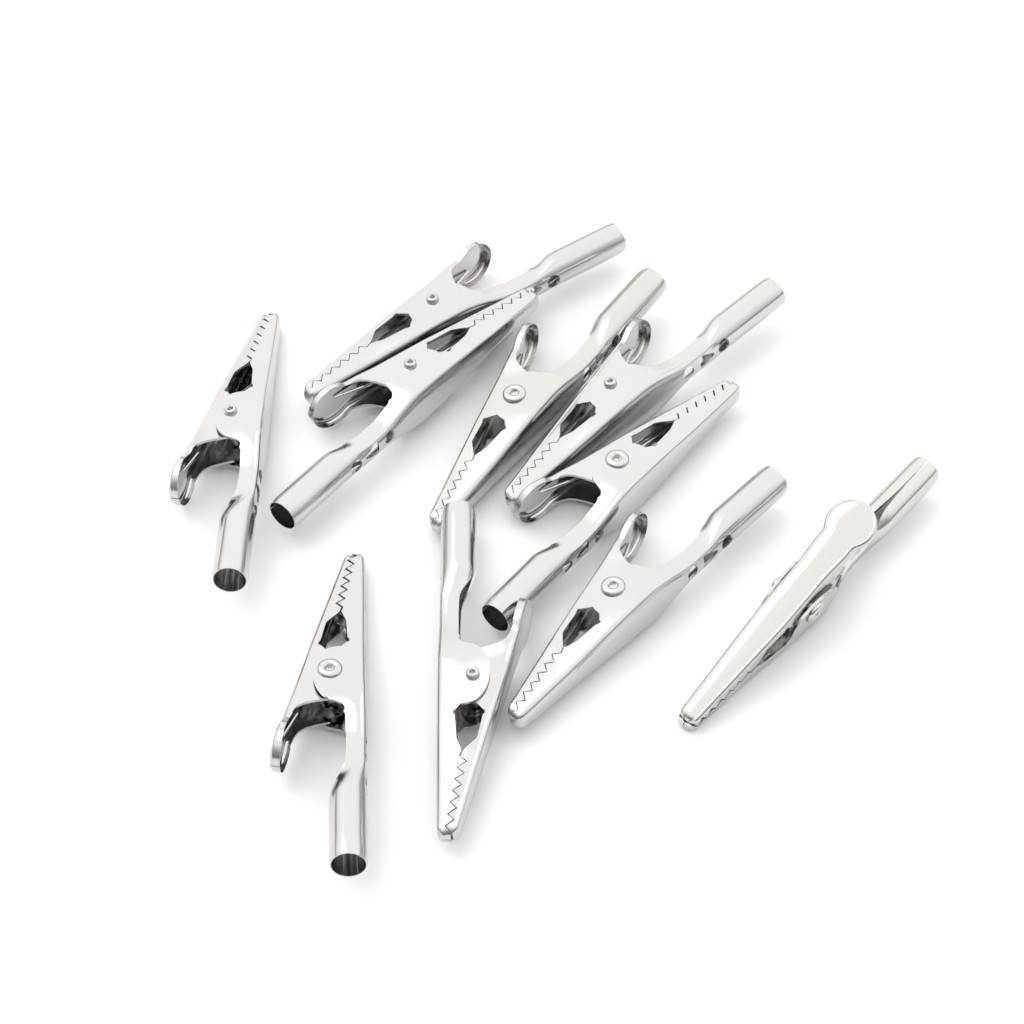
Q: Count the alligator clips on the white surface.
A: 10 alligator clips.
